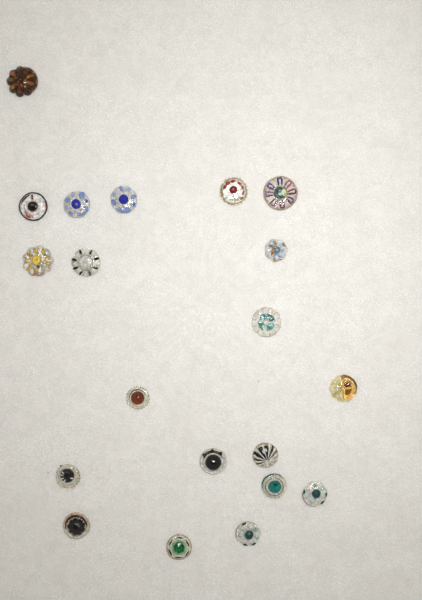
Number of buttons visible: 20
